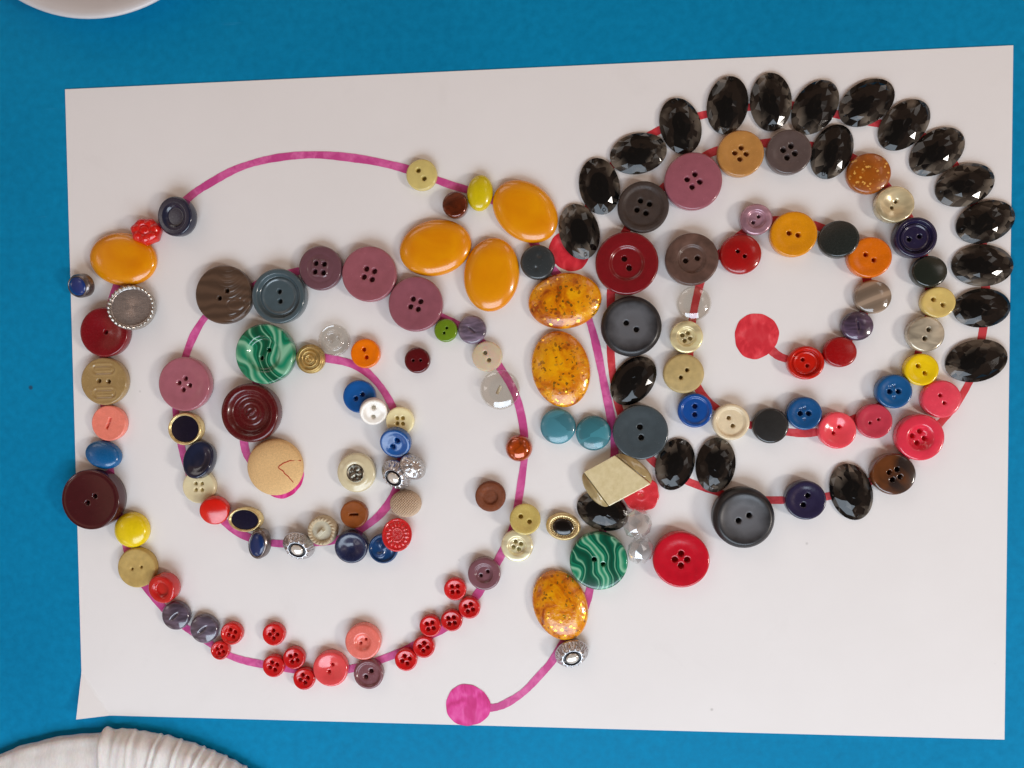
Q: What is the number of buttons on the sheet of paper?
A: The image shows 121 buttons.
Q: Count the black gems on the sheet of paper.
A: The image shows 21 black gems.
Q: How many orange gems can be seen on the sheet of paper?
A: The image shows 7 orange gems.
